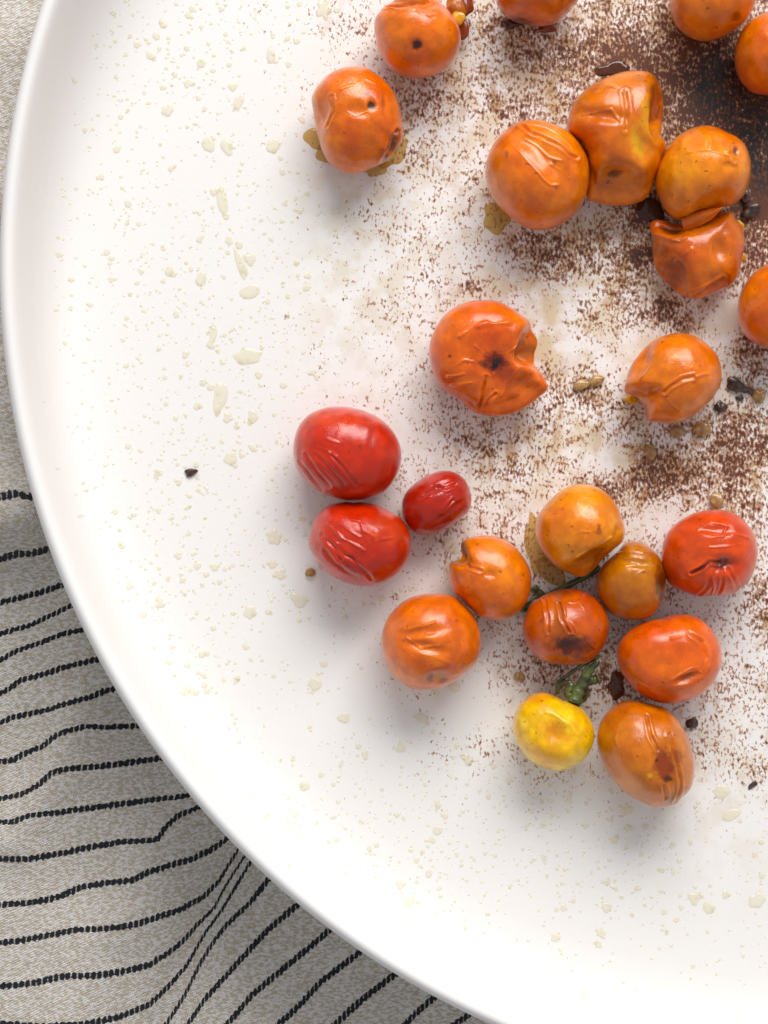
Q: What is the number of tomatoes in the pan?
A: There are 24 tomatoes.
